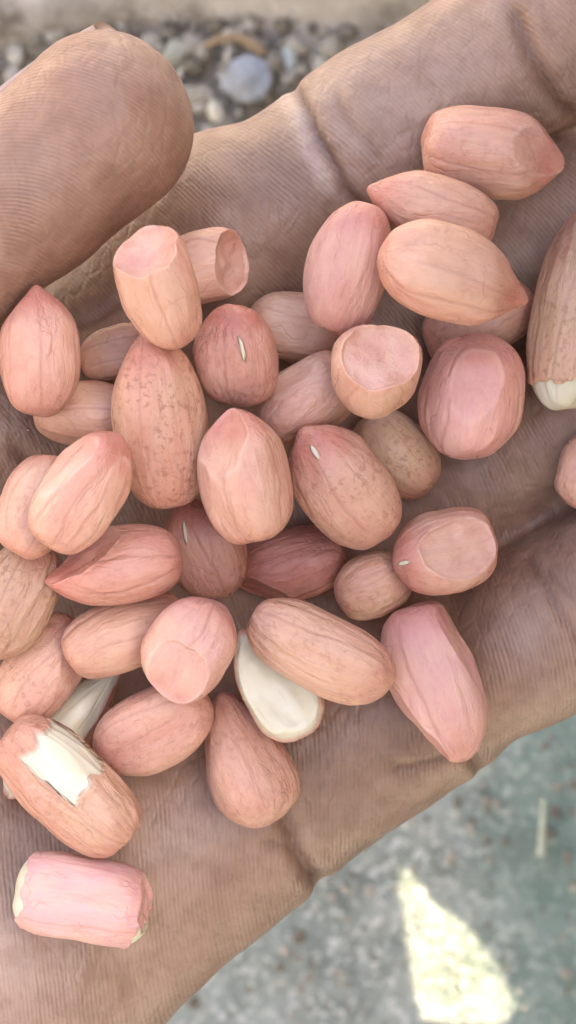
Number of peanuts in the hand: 40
